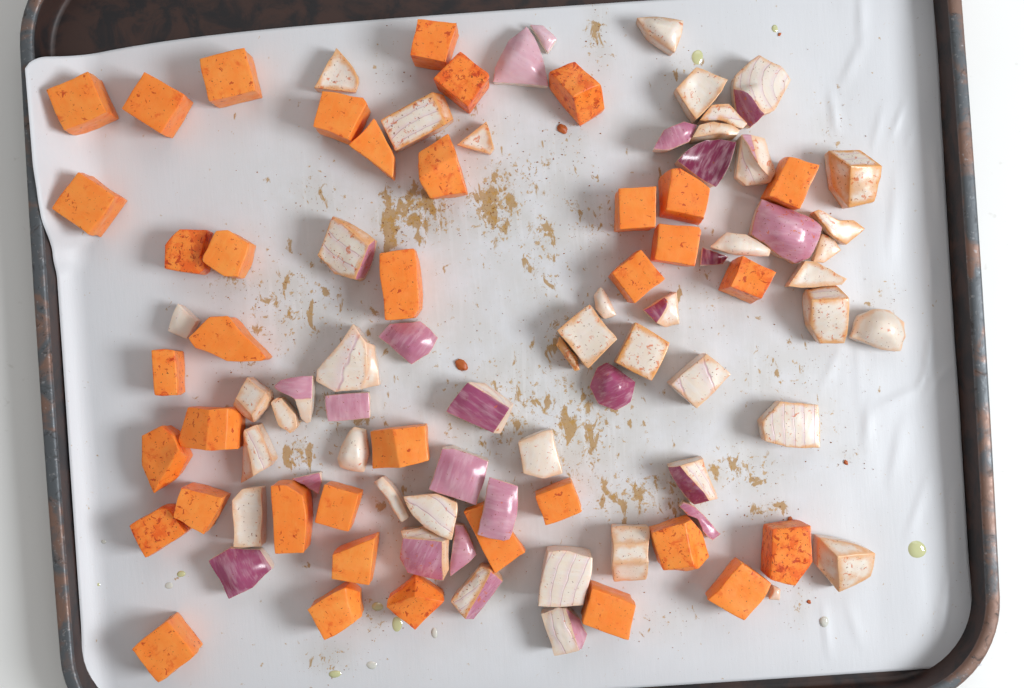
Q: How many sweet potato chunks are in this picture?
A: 38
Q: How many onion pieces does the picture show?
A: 59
